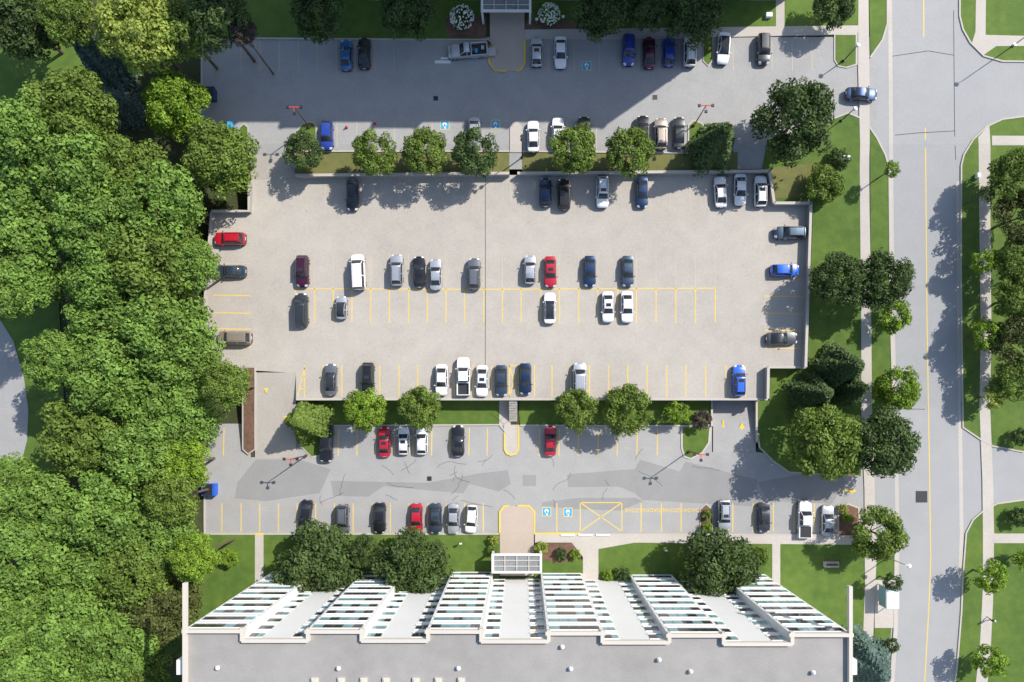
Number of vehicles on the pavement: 75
